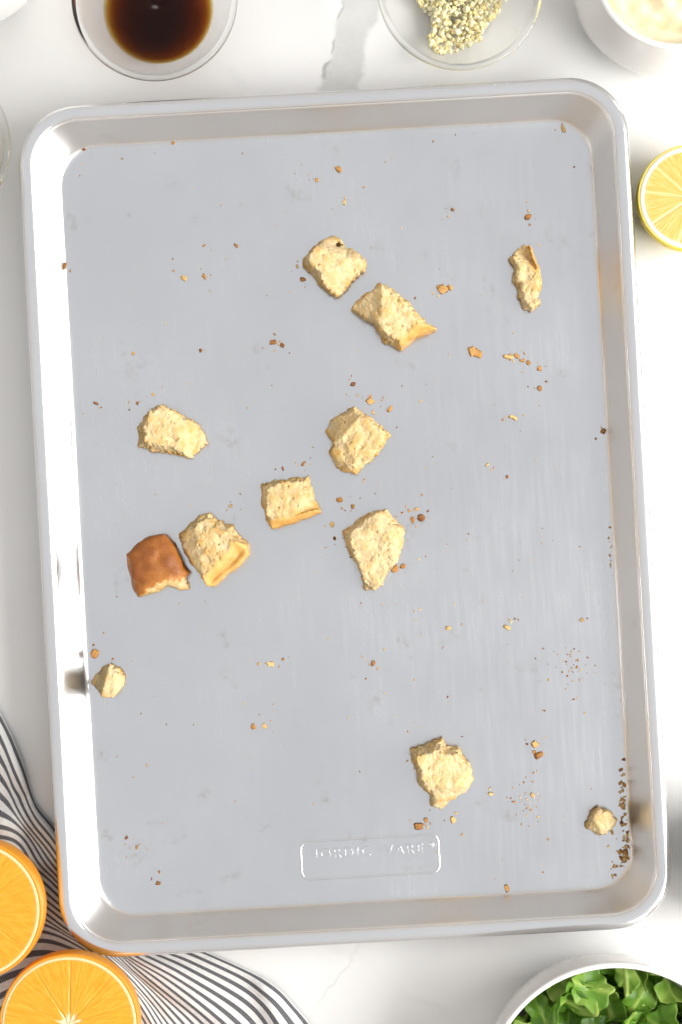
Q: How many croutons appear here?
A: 12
